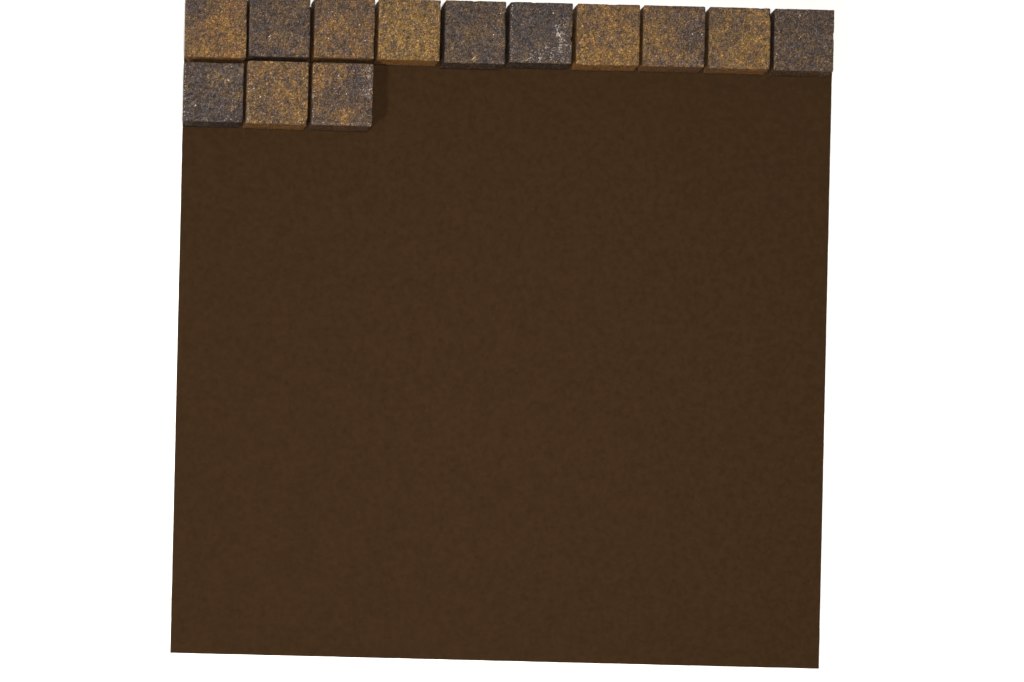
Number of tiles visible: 13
